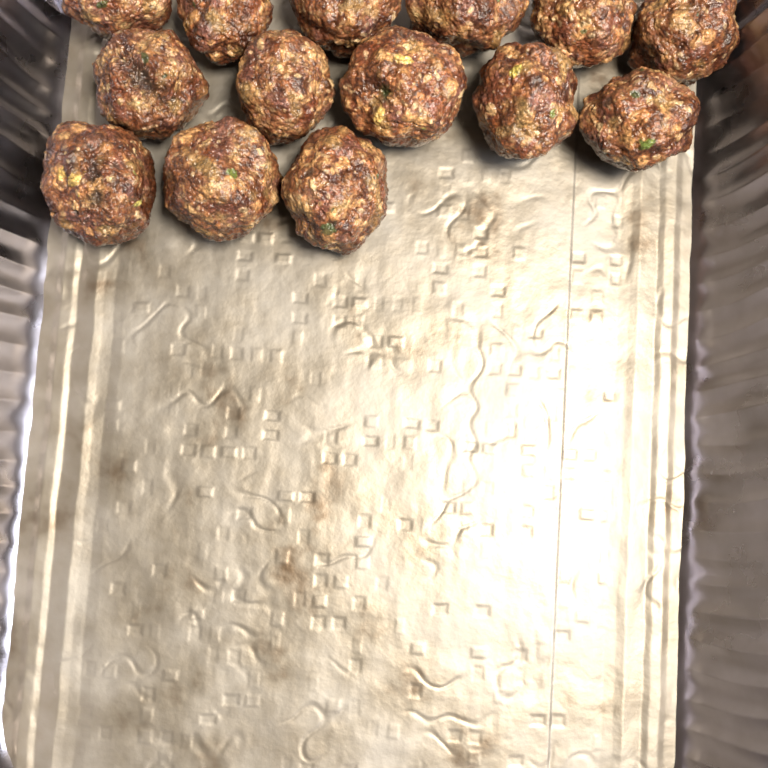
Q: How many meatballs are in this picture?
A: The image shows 14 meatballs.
